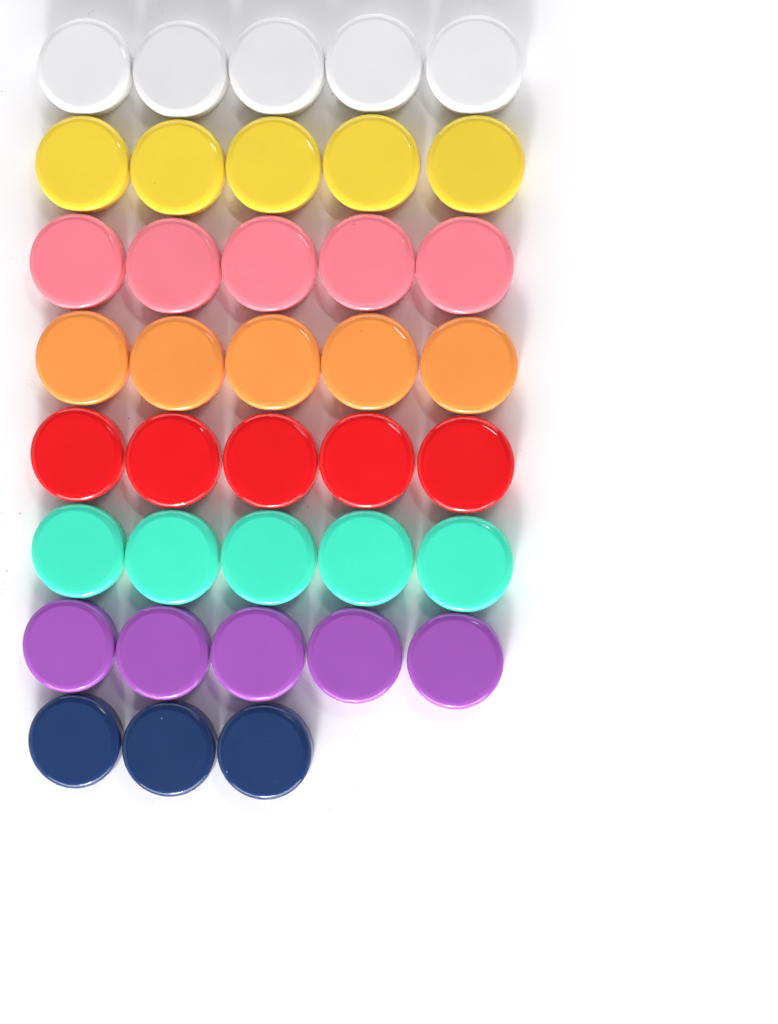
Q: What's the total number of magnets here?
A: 38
